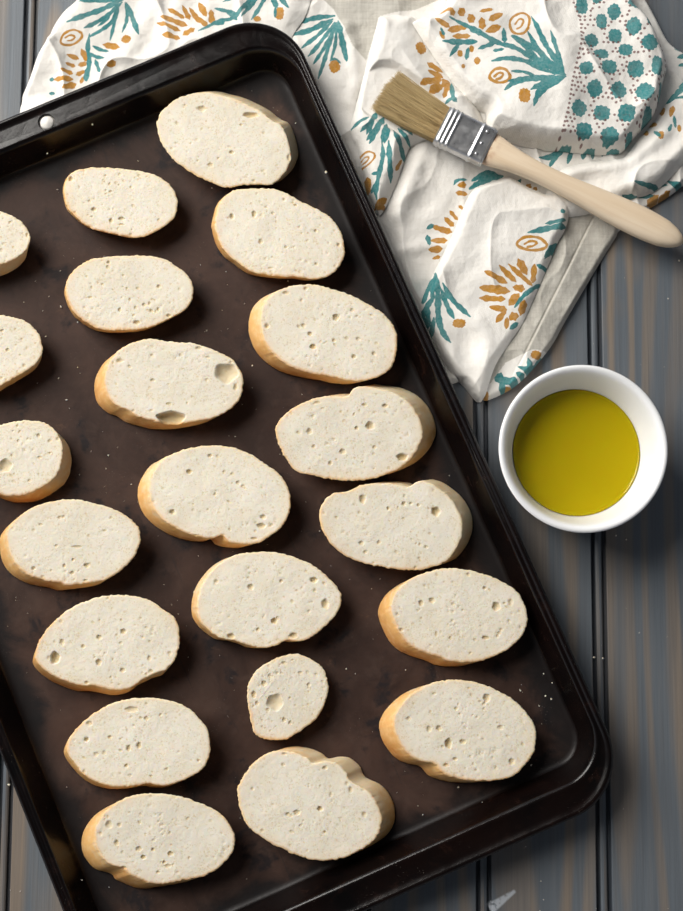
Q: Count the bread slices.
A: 21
